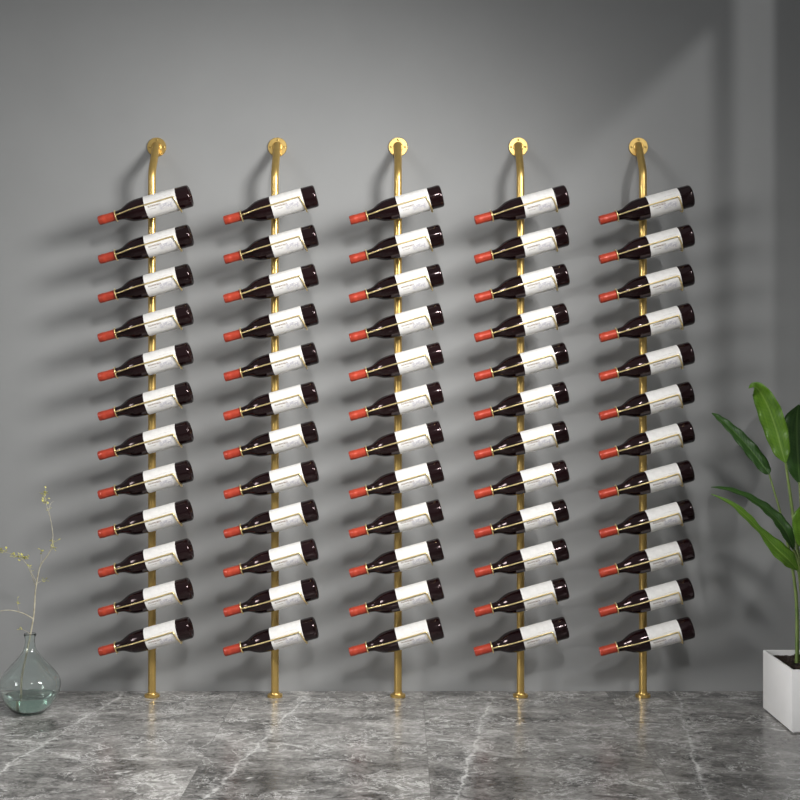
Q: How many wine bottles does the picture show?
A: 60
